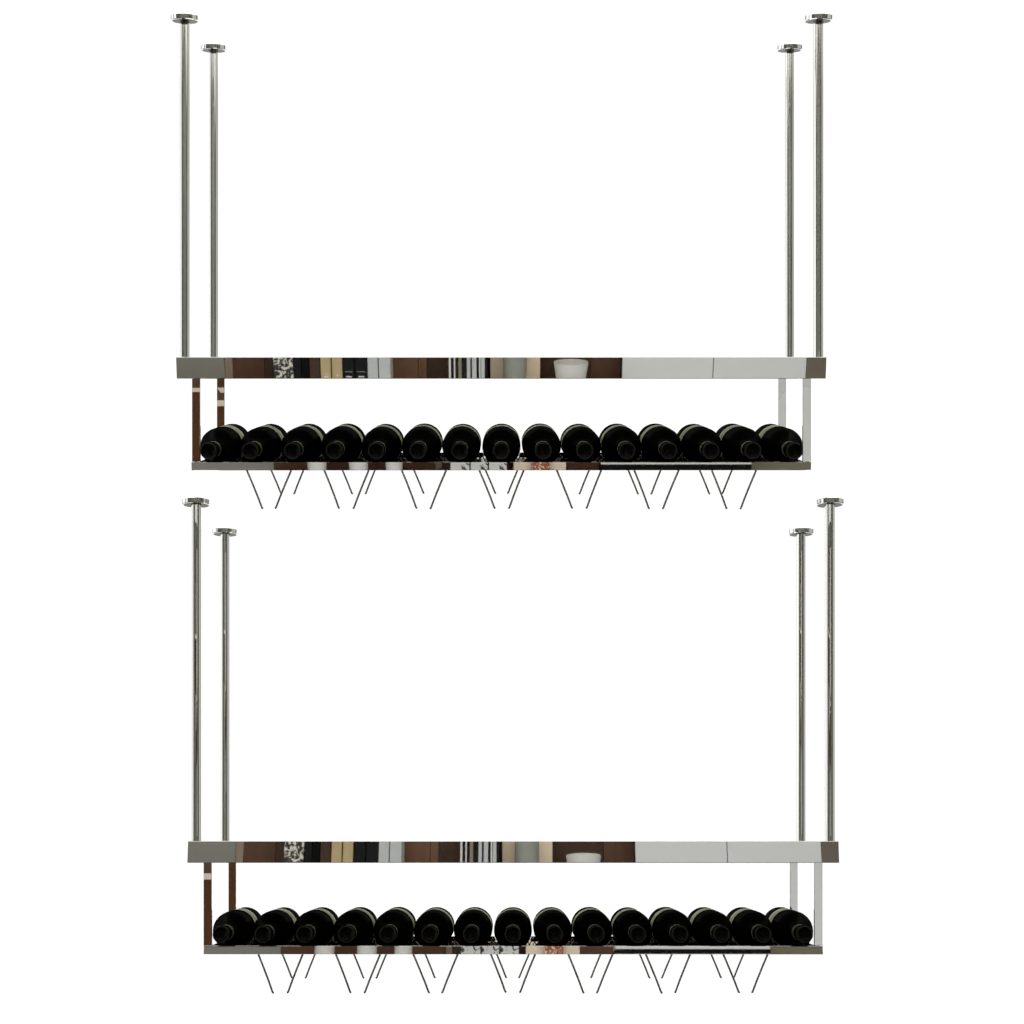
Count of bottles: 30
